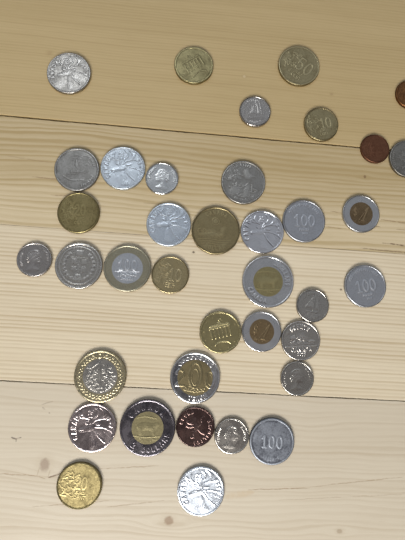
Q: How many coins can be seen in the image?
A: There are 38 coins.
